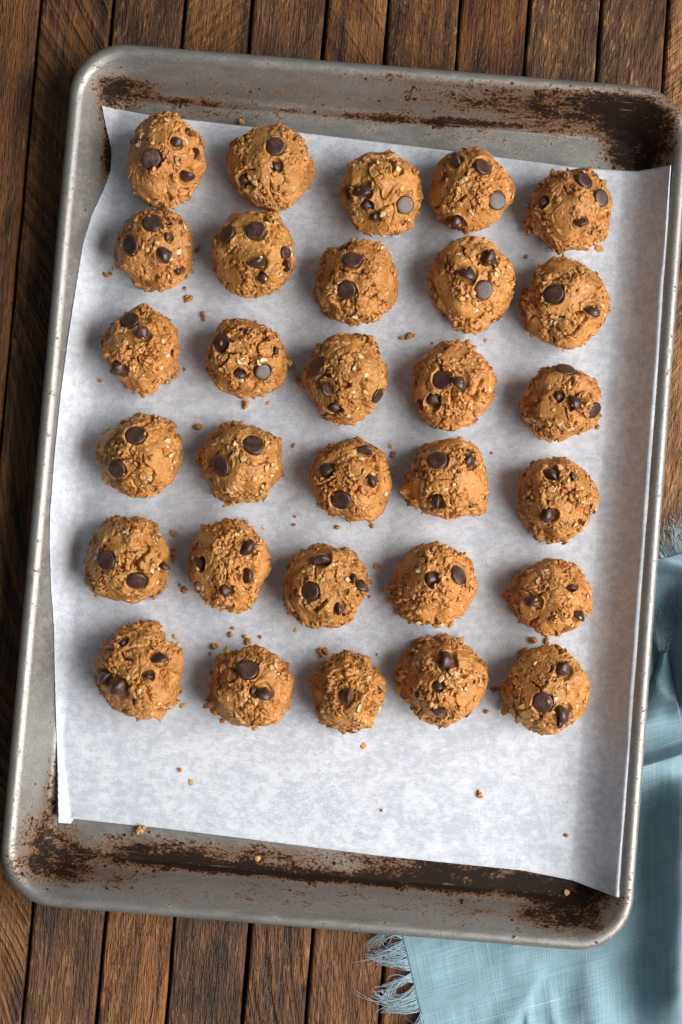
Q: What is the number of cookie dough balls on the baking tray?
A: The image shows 30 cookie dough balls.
